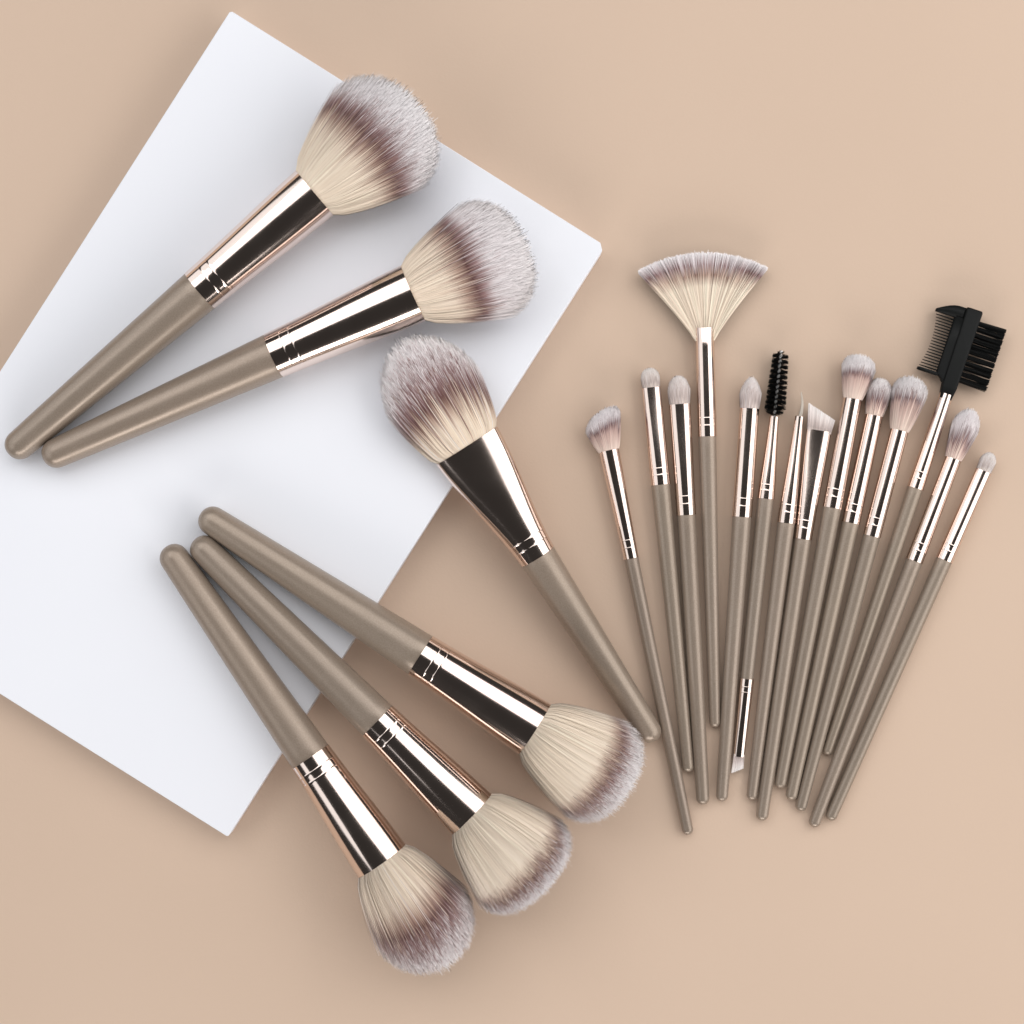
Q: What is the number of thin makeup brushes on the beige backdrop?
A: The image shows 14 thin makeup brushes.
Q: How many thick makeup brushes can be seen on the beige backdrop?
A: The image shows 6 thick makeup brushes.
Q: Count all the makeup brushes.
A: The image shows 20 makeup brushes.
